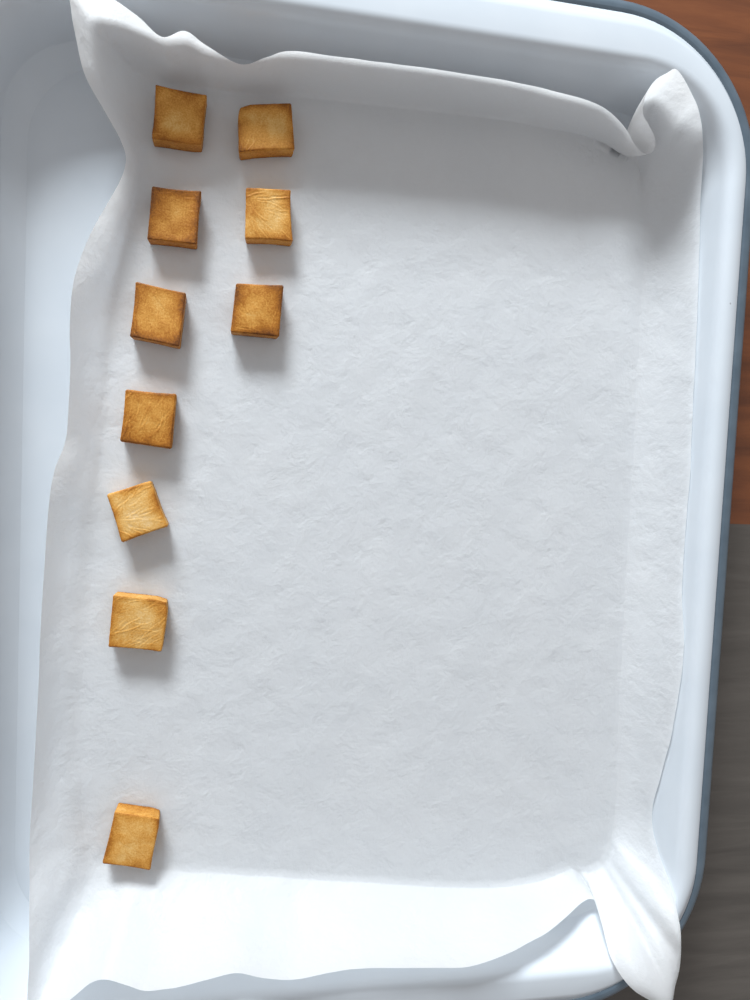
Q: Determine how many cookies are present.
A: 10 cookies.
